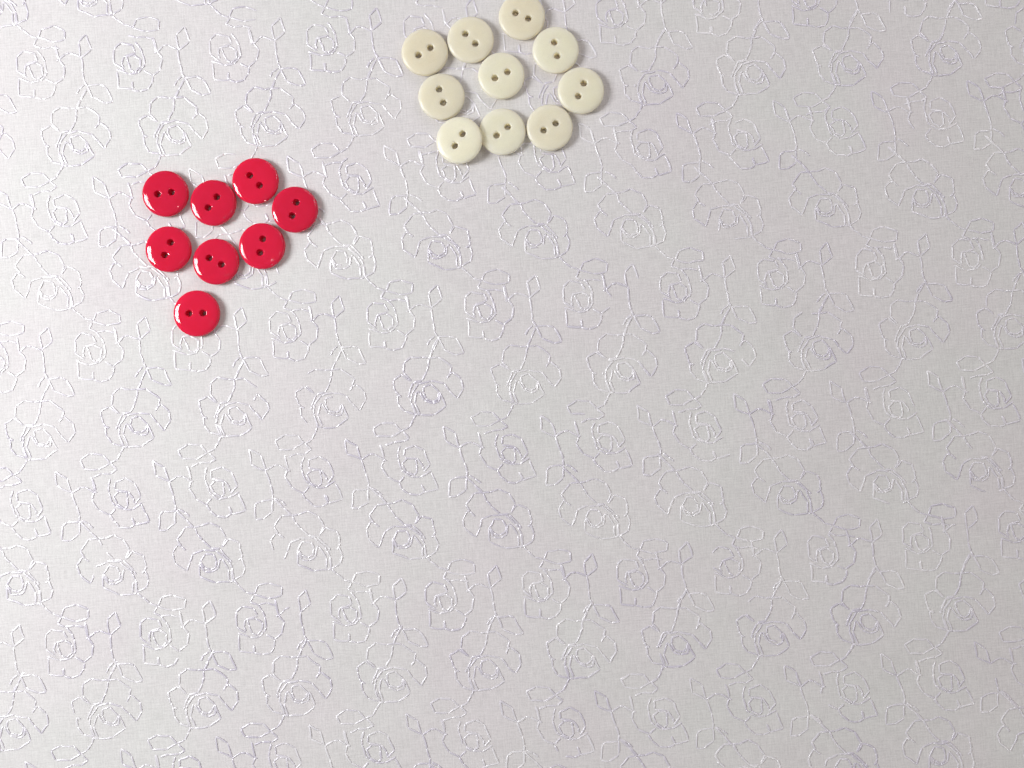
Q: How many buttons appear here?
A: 18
